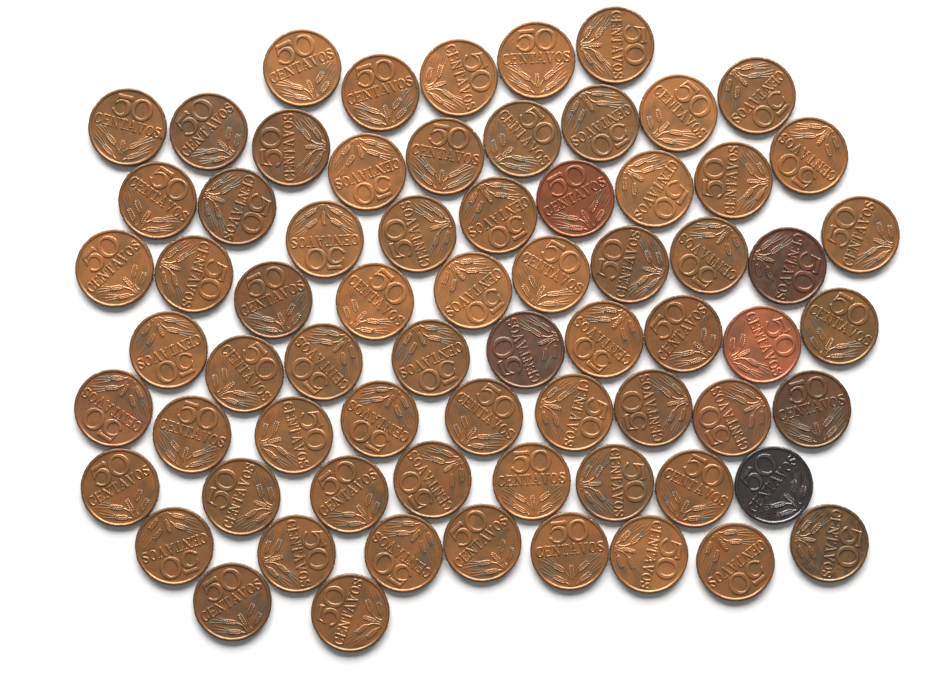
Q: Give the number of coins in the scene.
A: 69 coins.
